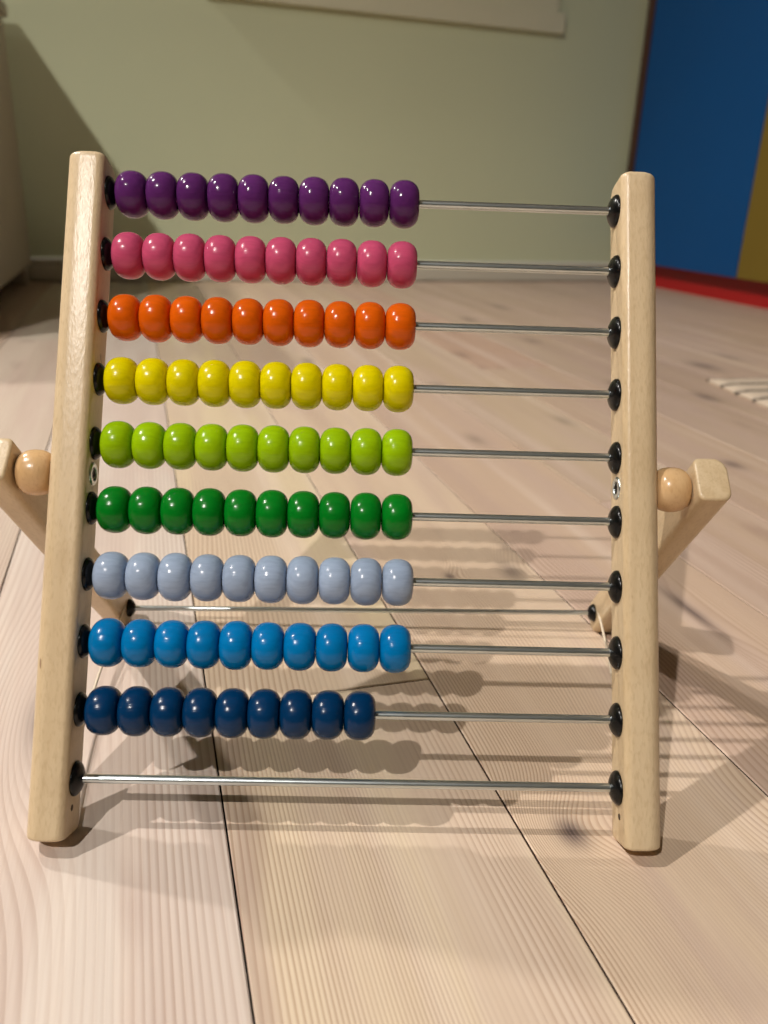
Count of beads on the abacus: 89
